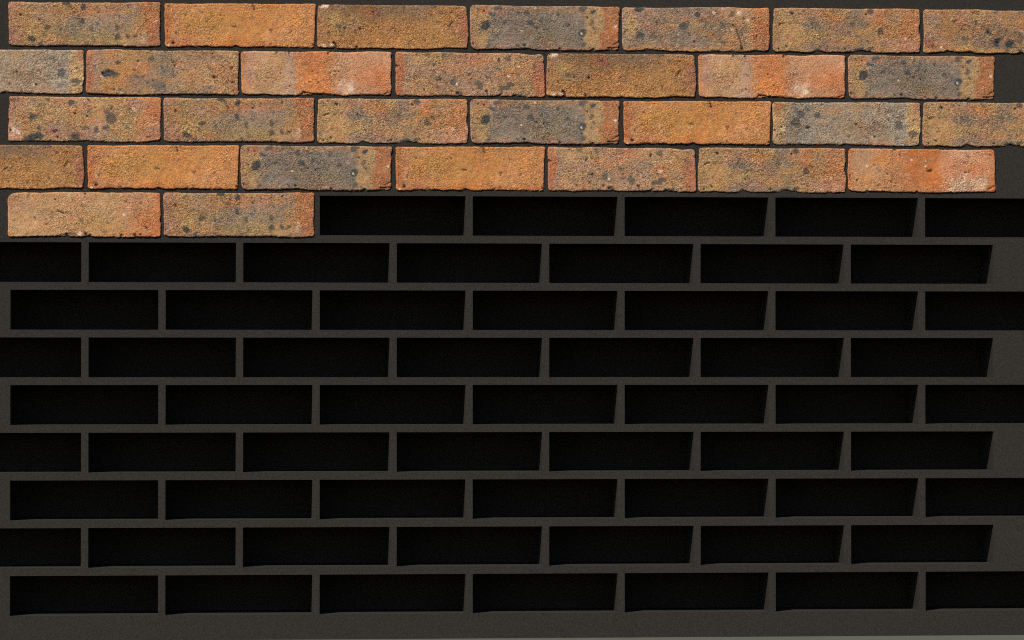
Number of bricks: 30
